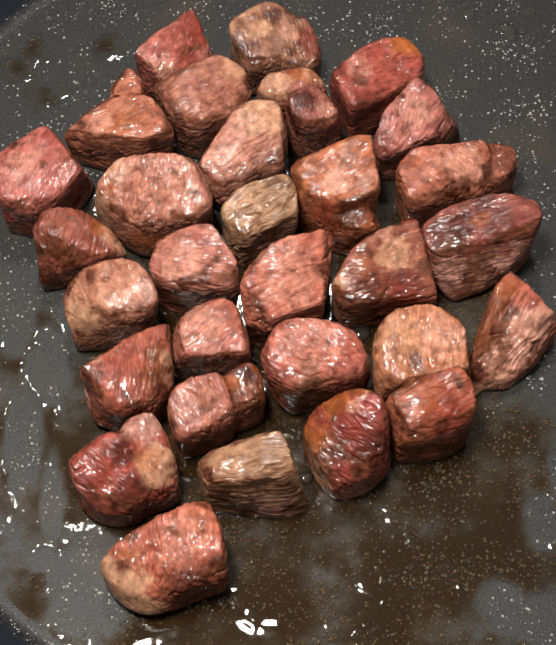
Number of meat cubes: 30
